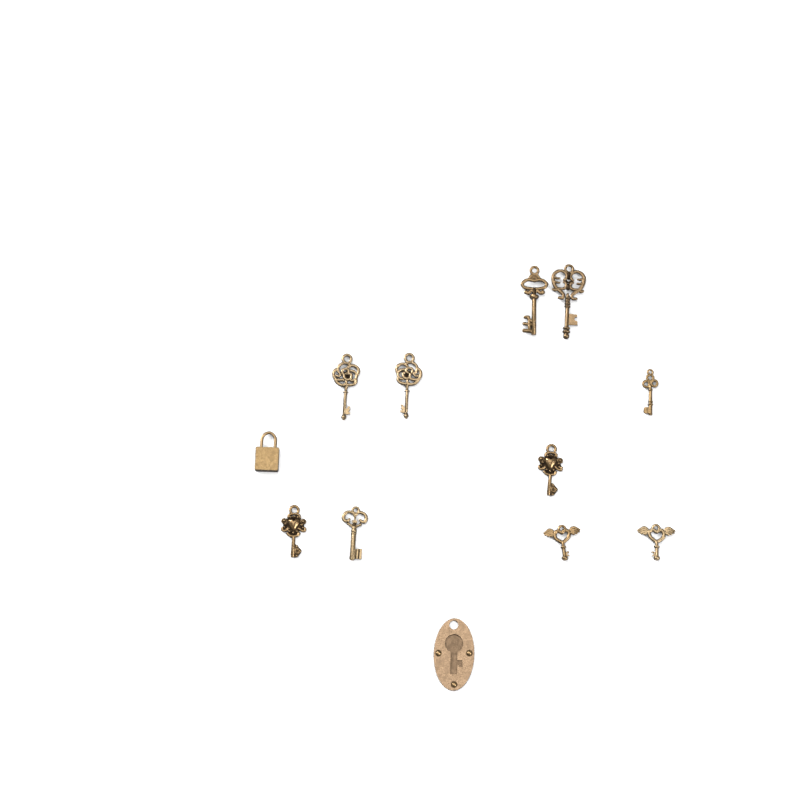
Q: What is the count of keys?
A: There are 10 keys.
